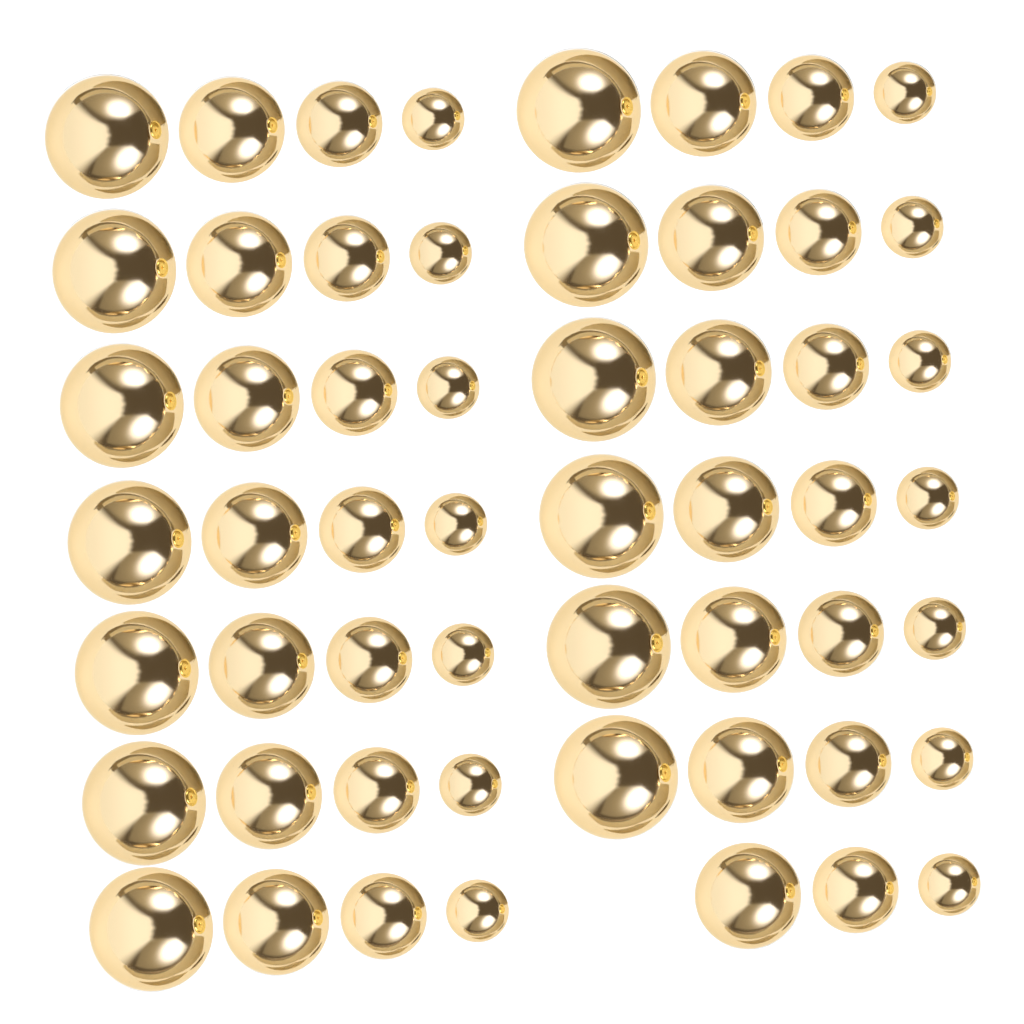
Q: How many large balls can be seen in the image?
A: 13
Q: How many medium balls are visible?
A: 14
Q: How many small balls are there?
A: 14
